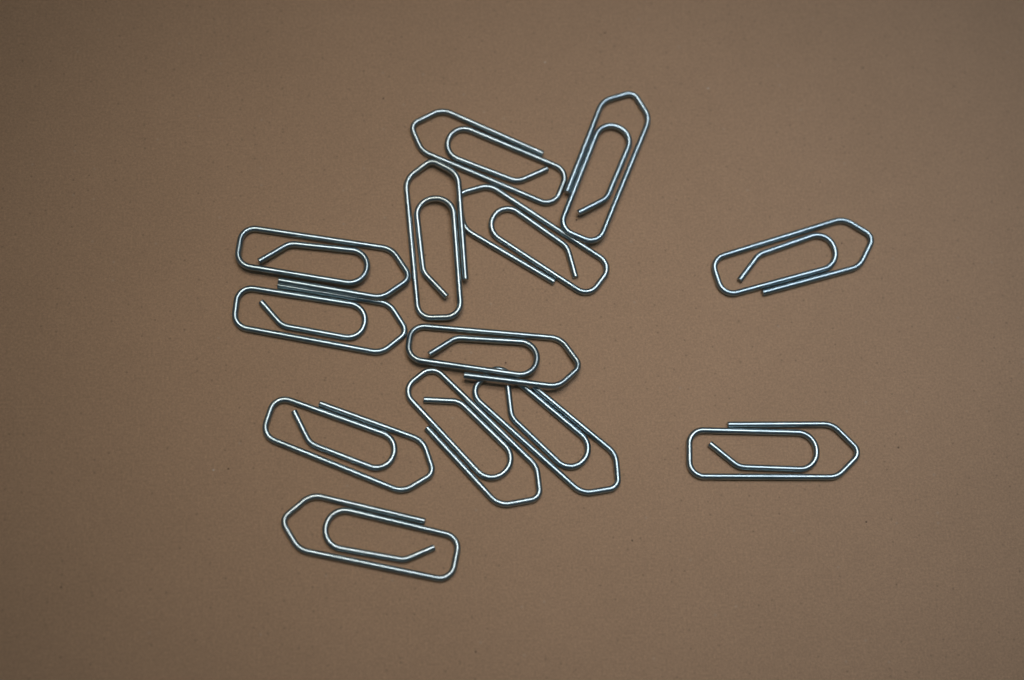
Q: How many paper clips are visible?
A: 13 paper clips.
